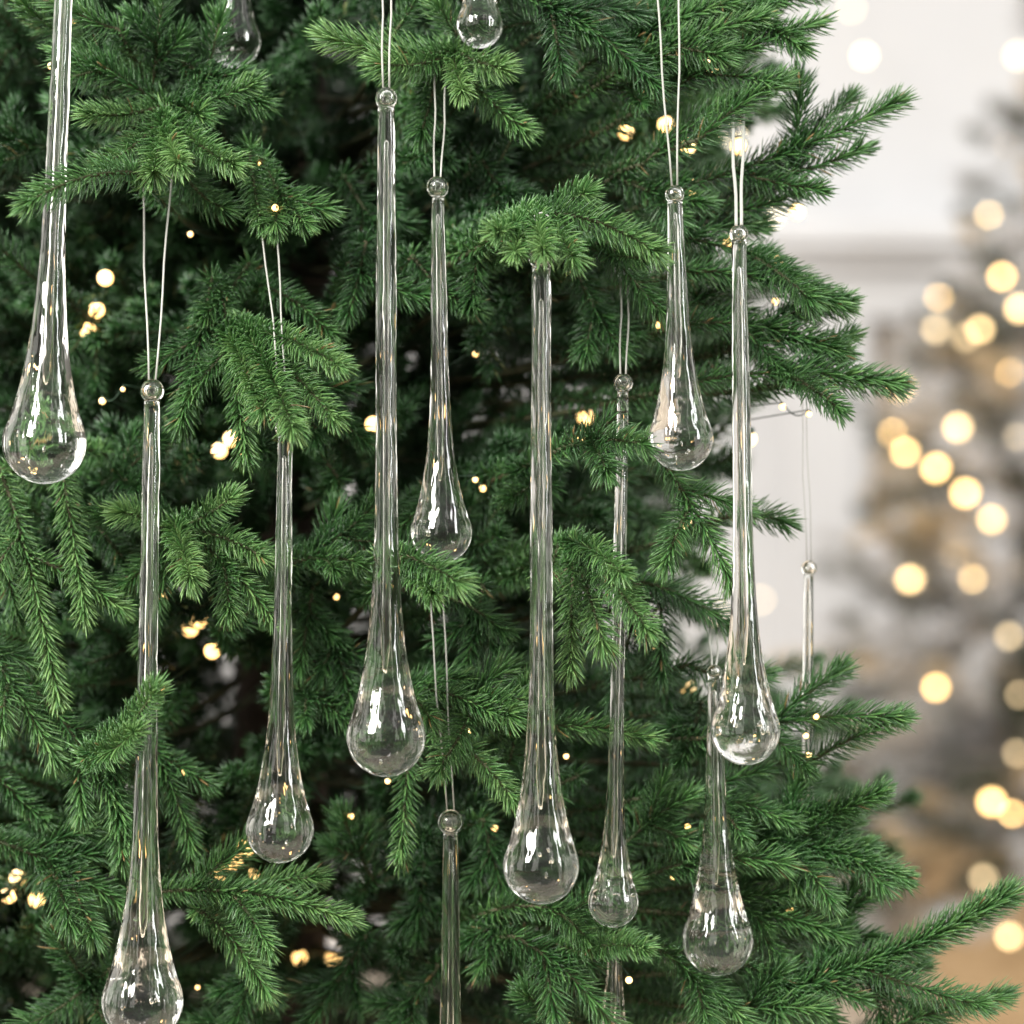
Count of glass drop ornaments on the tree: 15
